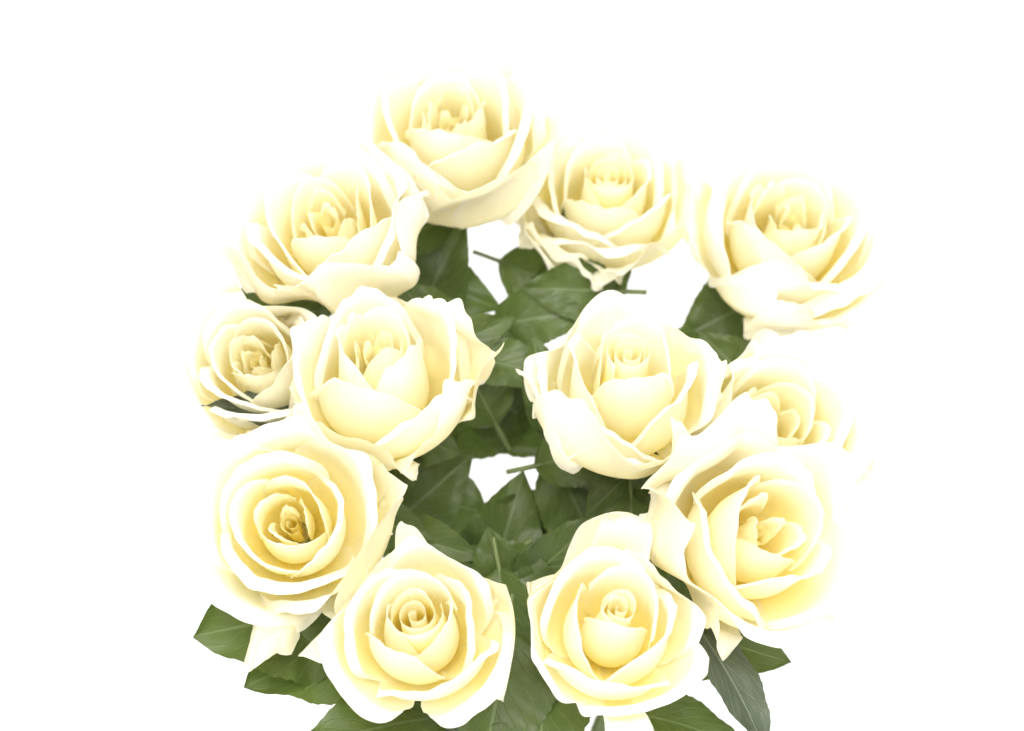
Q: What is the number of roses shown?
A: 12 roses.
